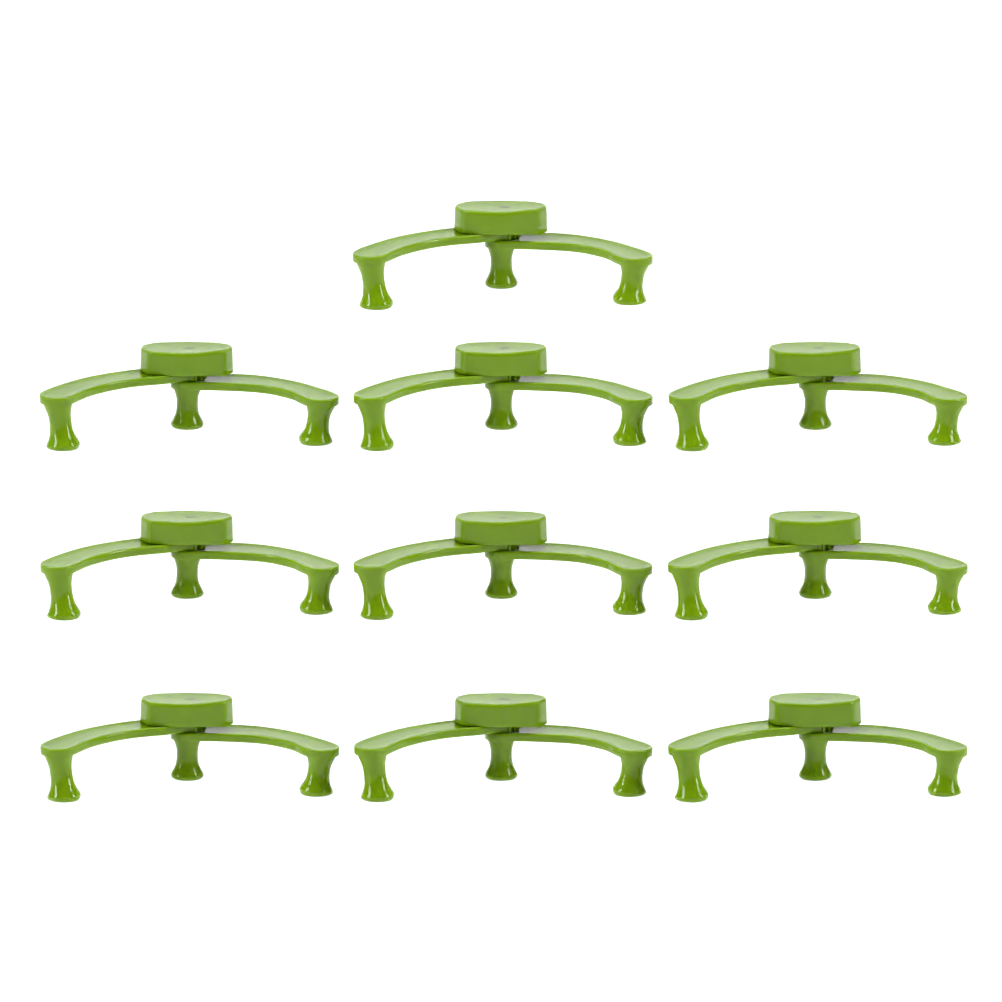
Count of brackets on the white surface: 10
